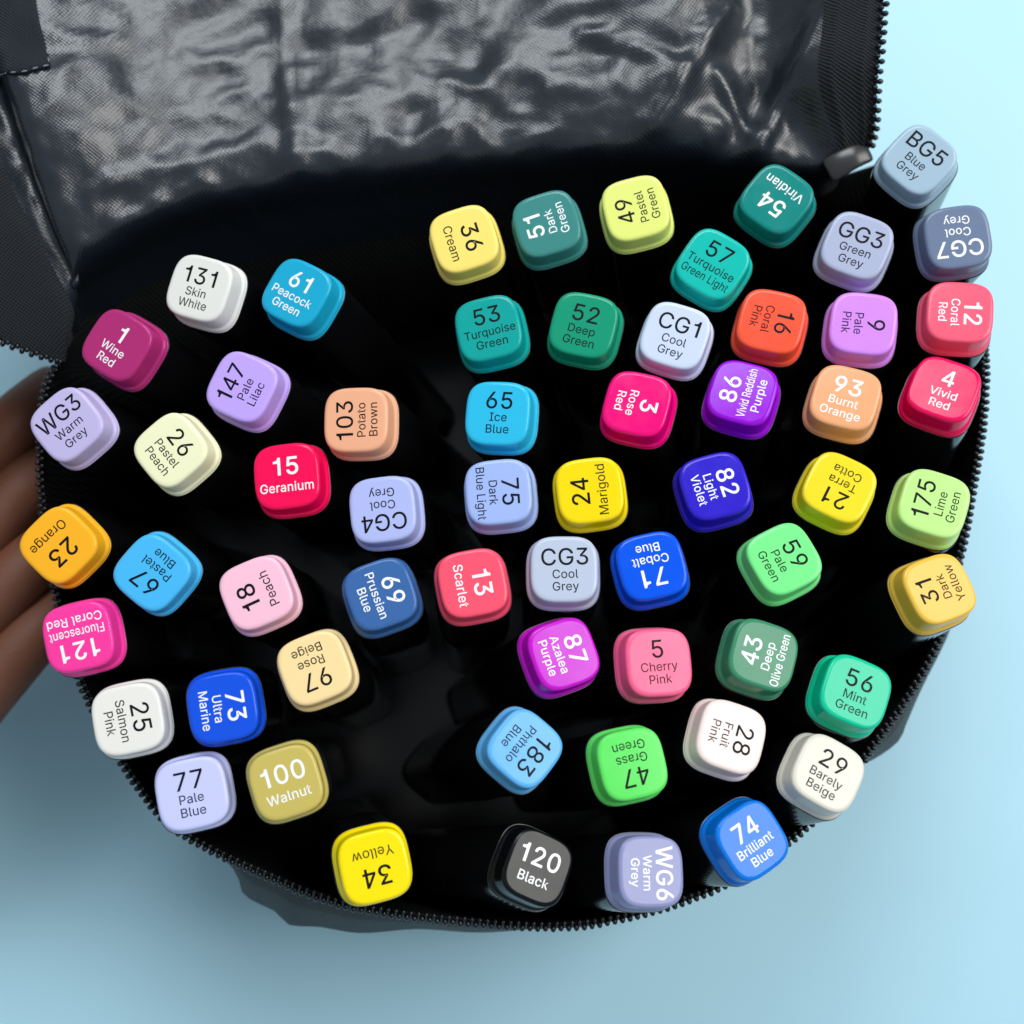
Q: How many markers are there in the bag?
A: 60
